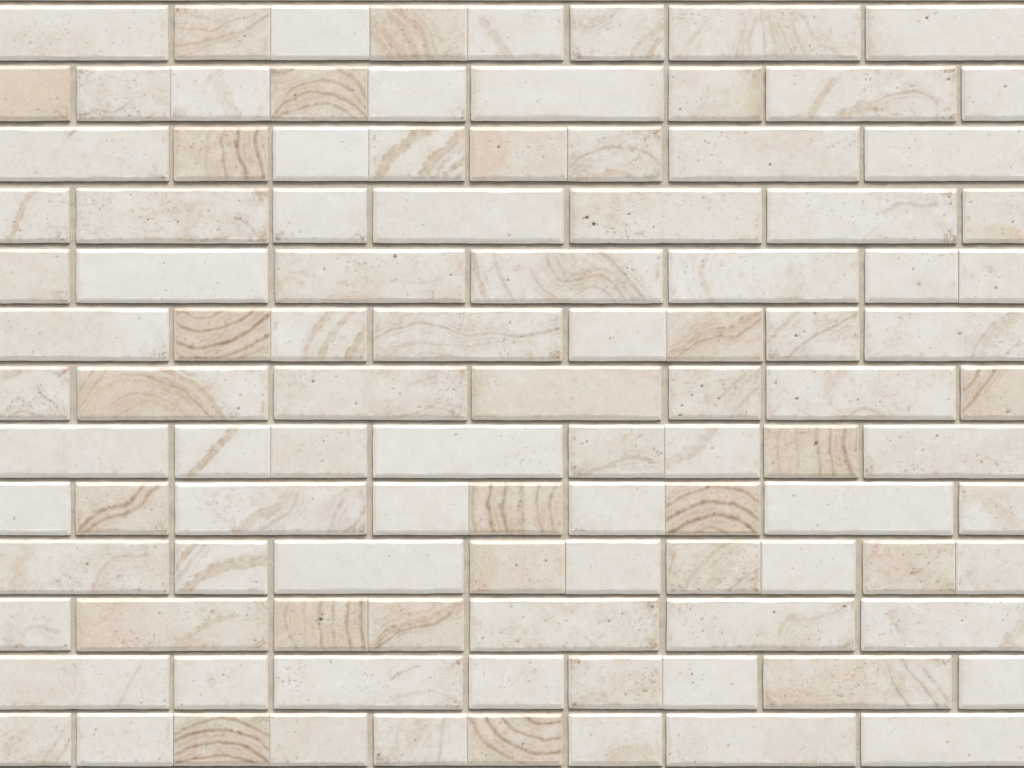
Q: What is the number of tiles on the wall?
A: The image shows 104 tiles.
